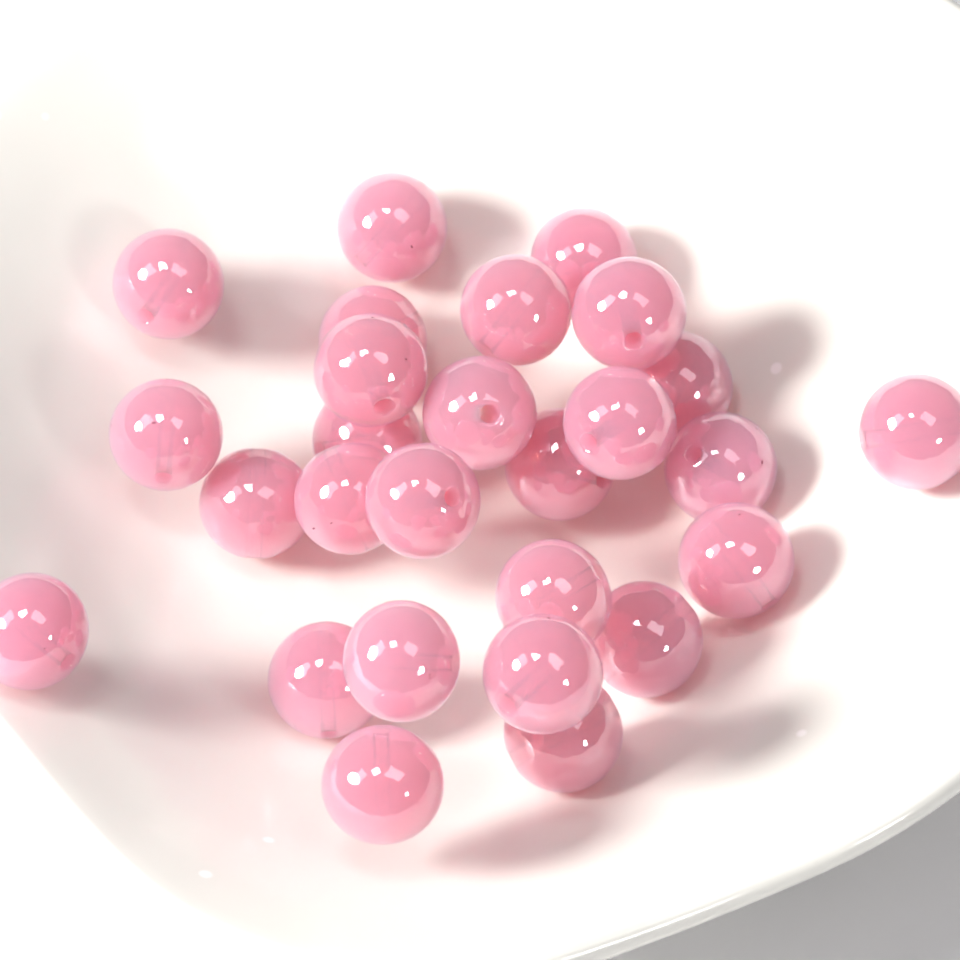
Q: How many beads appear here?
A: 27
